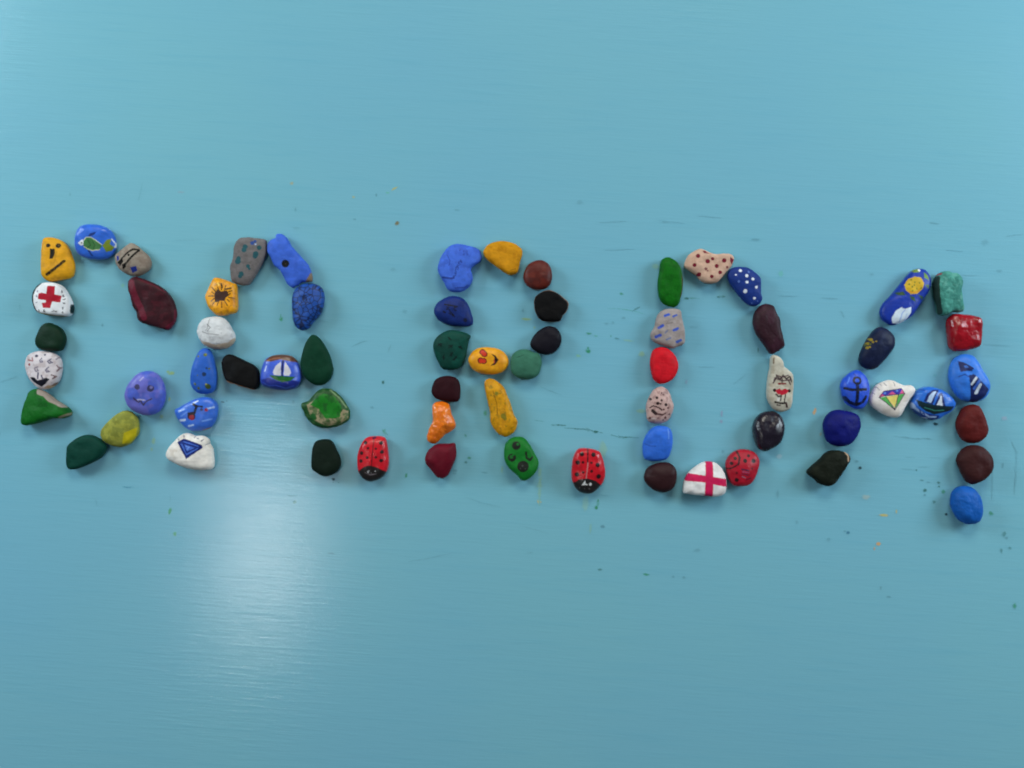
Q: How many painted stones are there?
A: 66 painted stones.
